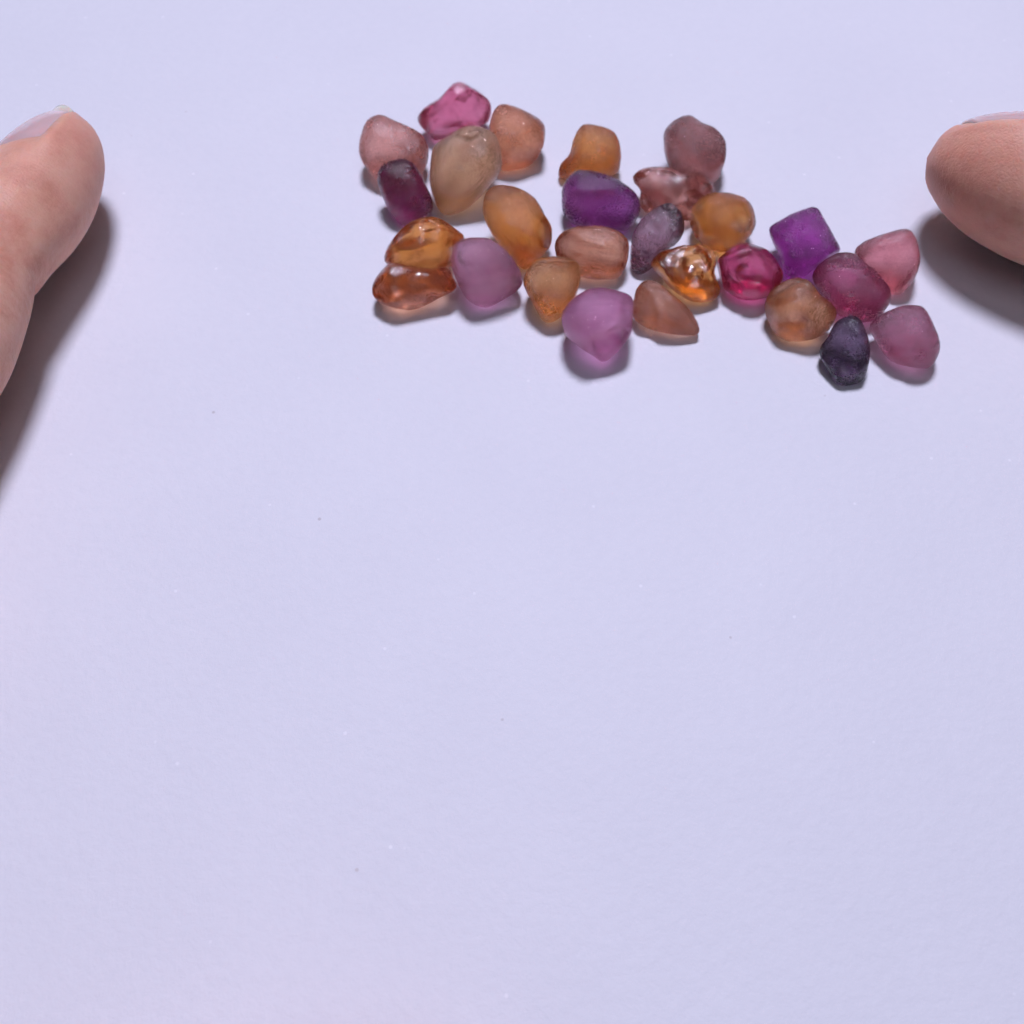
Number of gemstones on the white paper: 27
